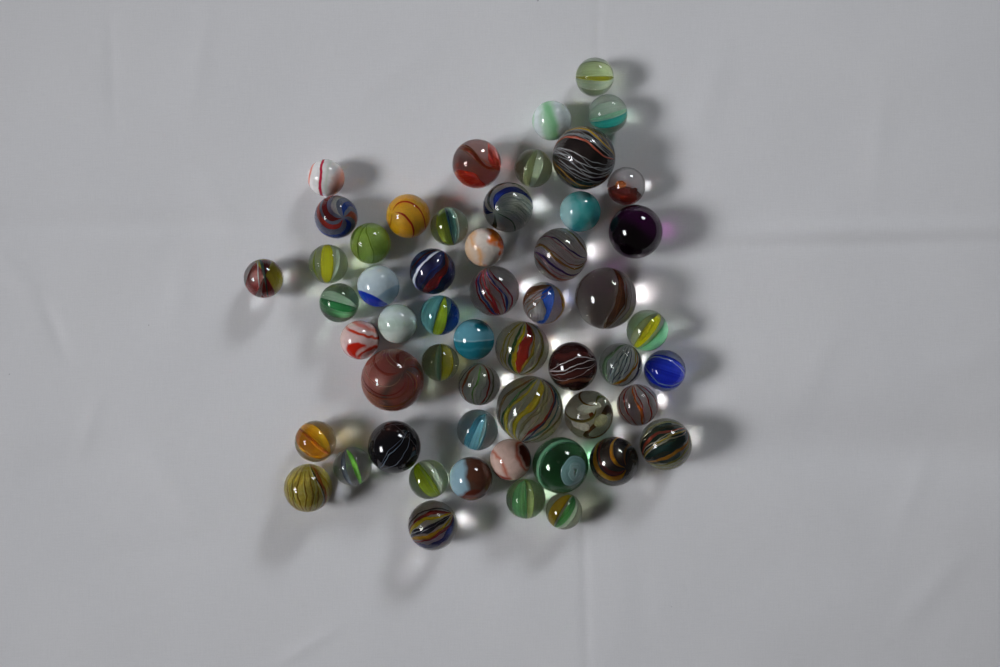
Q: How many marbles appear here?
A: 54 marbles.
